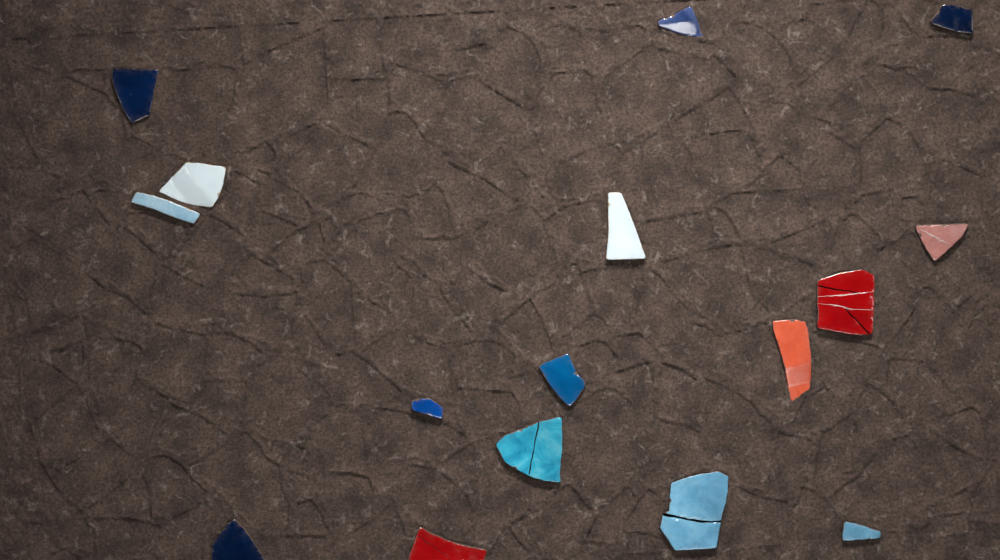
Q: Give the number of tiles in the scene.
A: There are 16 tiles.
